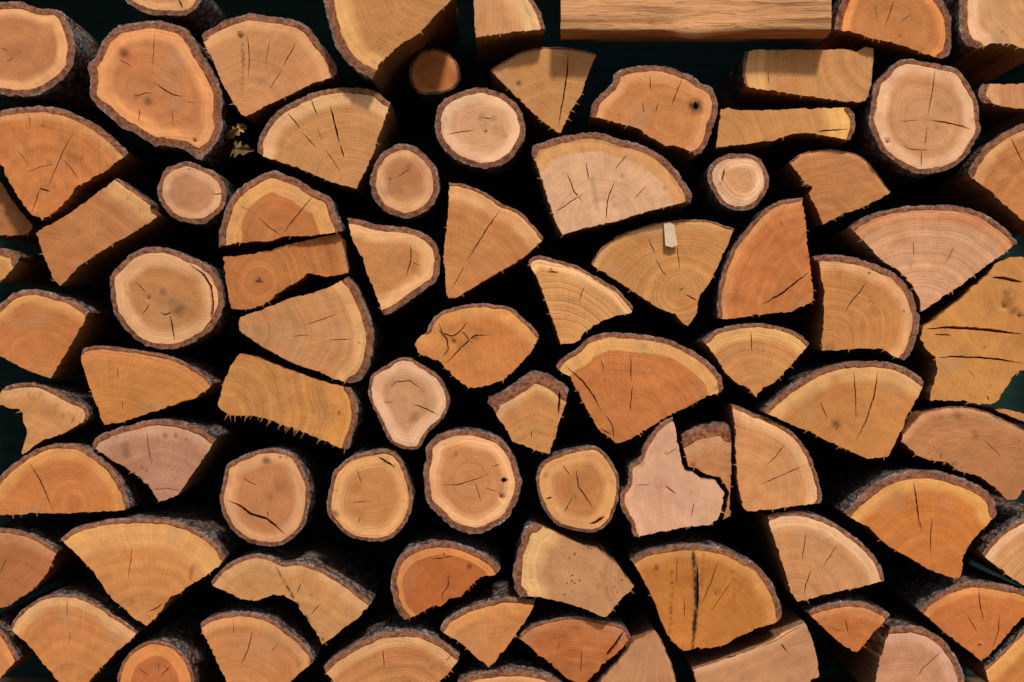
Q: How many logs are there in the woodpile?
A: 84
